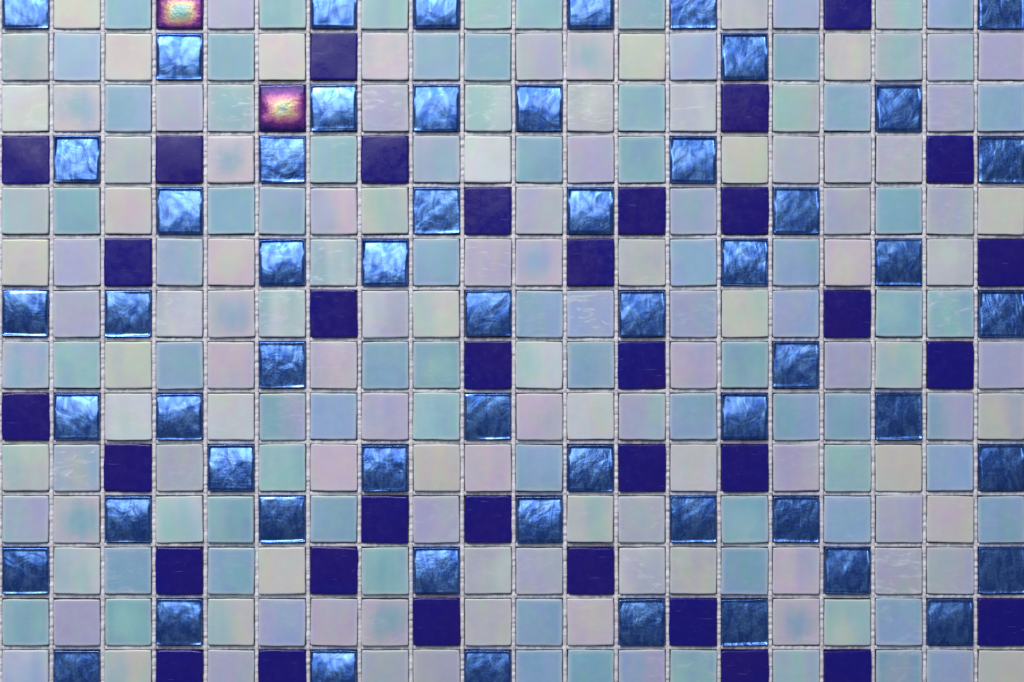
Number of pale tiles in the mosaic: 188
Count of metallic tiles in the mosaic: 56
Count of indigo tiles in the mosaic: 34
